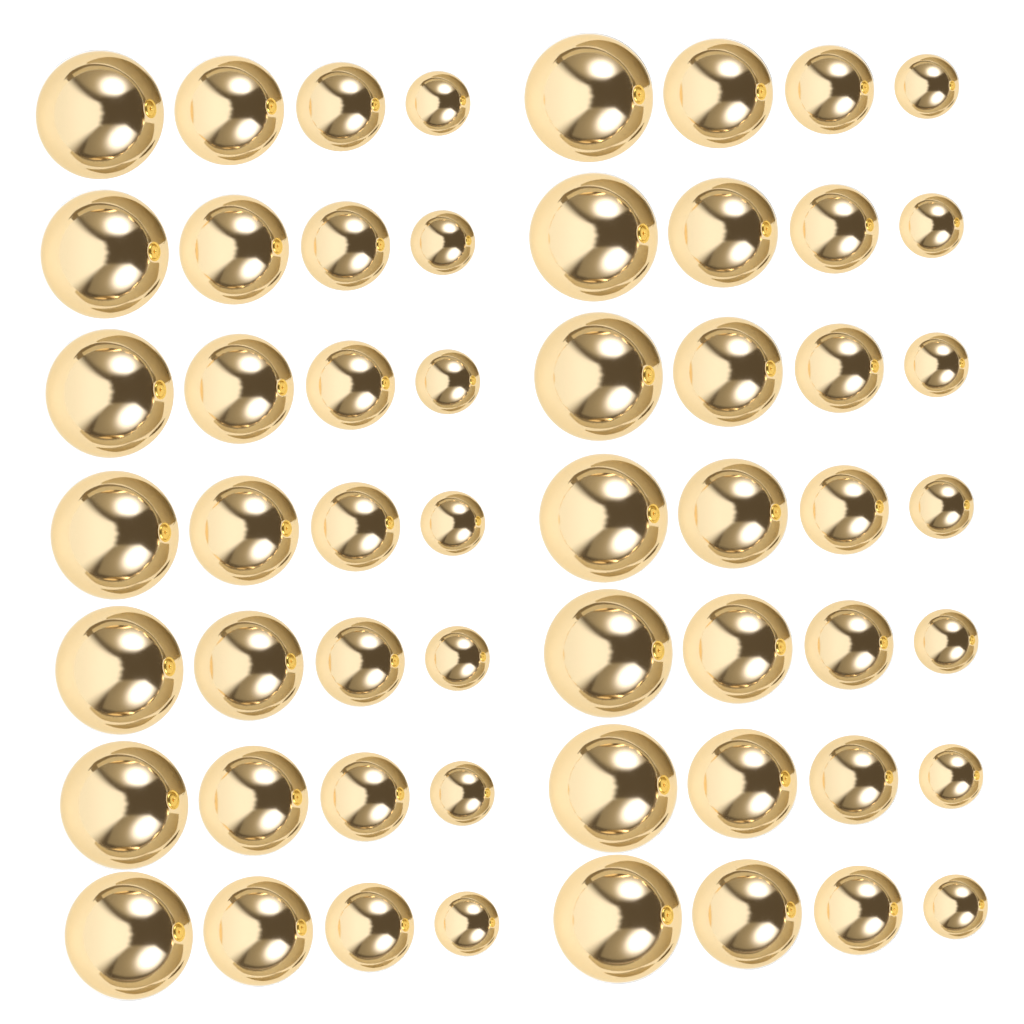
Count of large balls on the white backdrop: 14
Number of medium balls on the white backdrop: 14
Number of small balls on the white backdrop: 14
